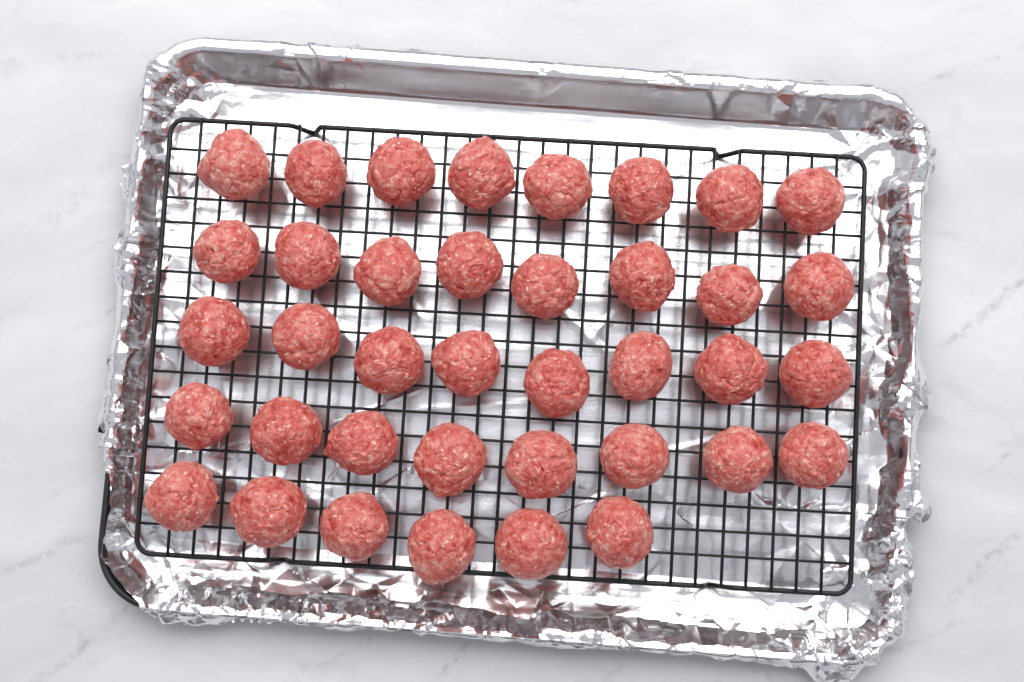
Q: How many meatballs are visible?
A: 38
